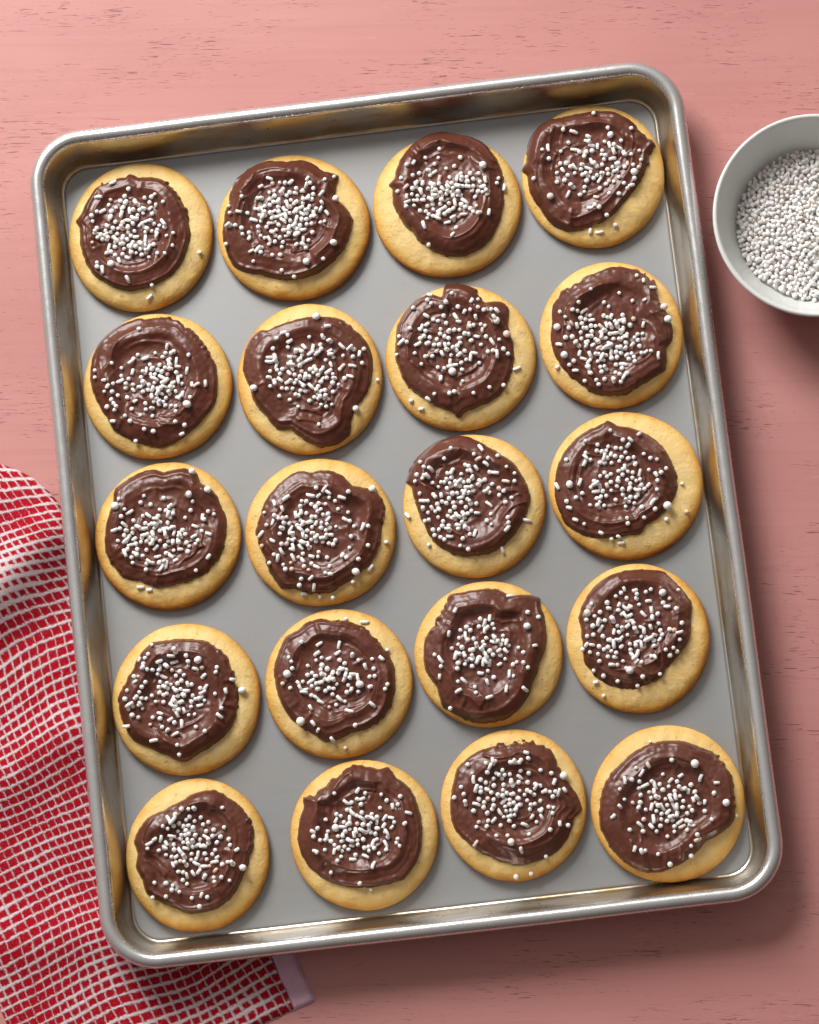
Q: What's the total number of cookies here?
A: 20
